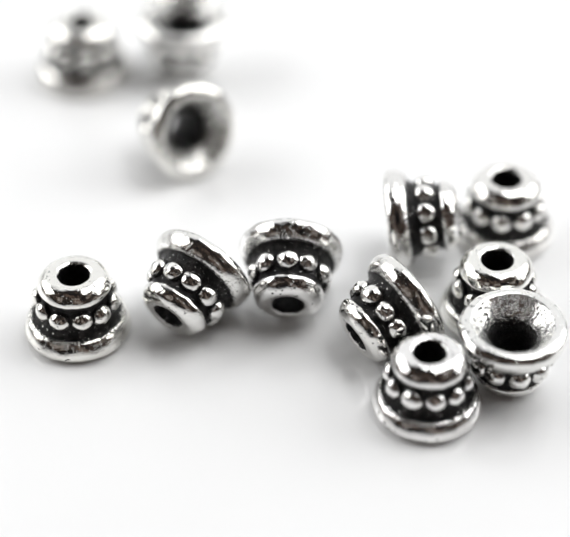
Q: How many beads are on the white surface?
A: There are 12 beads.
